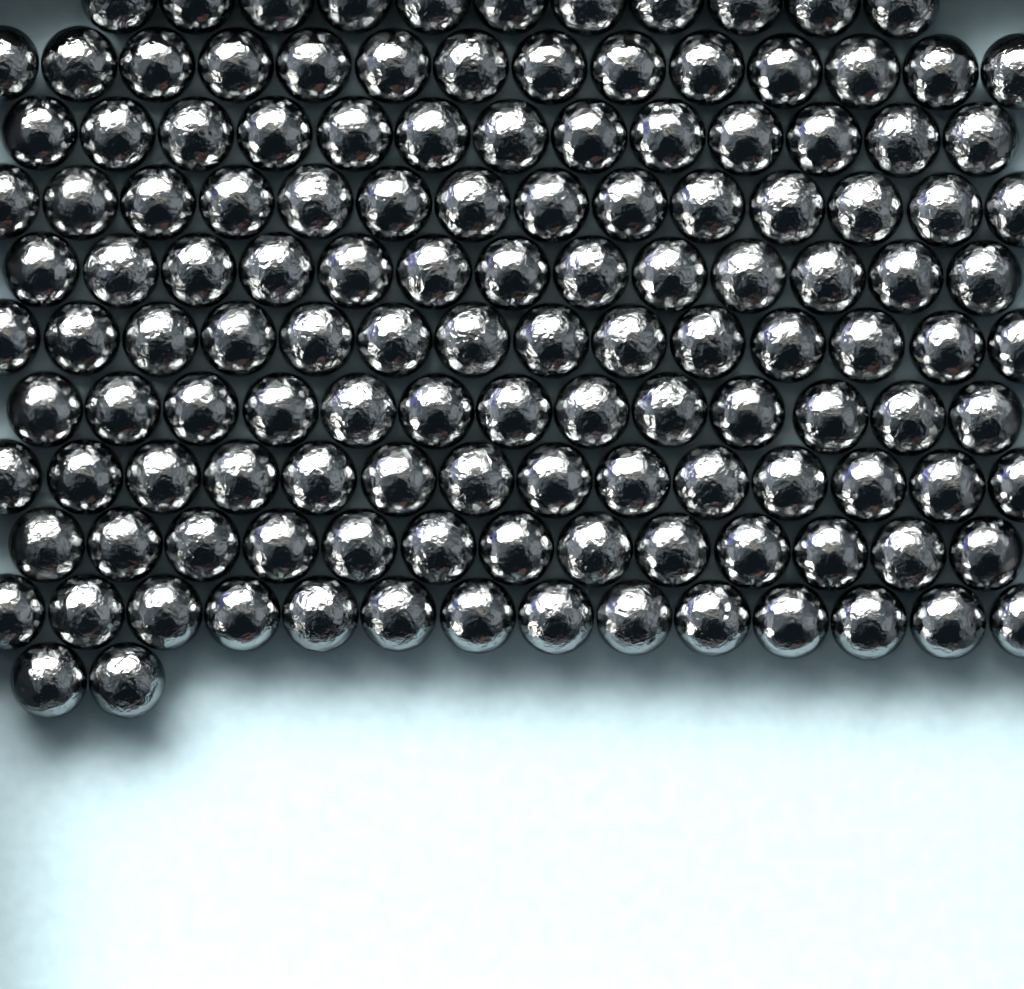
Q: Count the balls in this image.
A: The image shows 135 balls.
